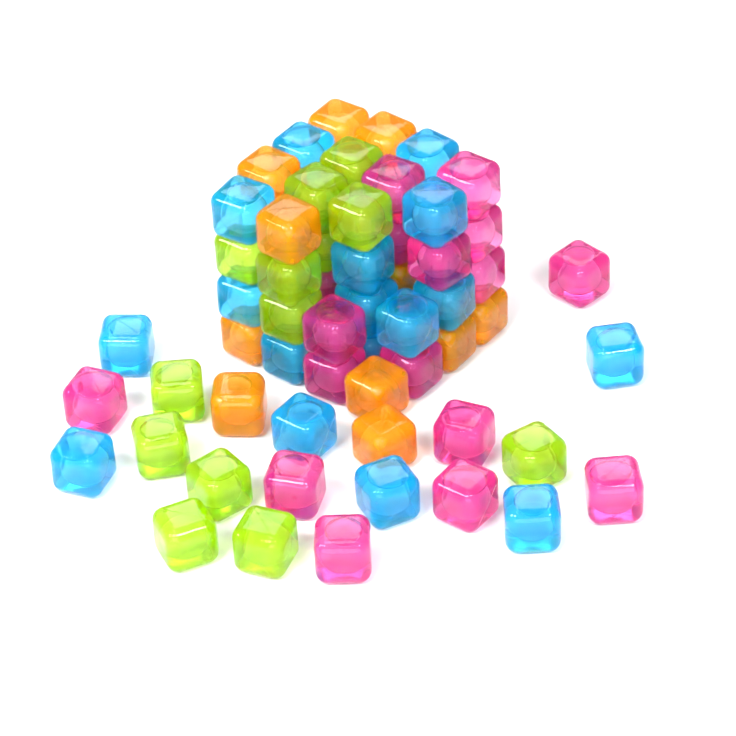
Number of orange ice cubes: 11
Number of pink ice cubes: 17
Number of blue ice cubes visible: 17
